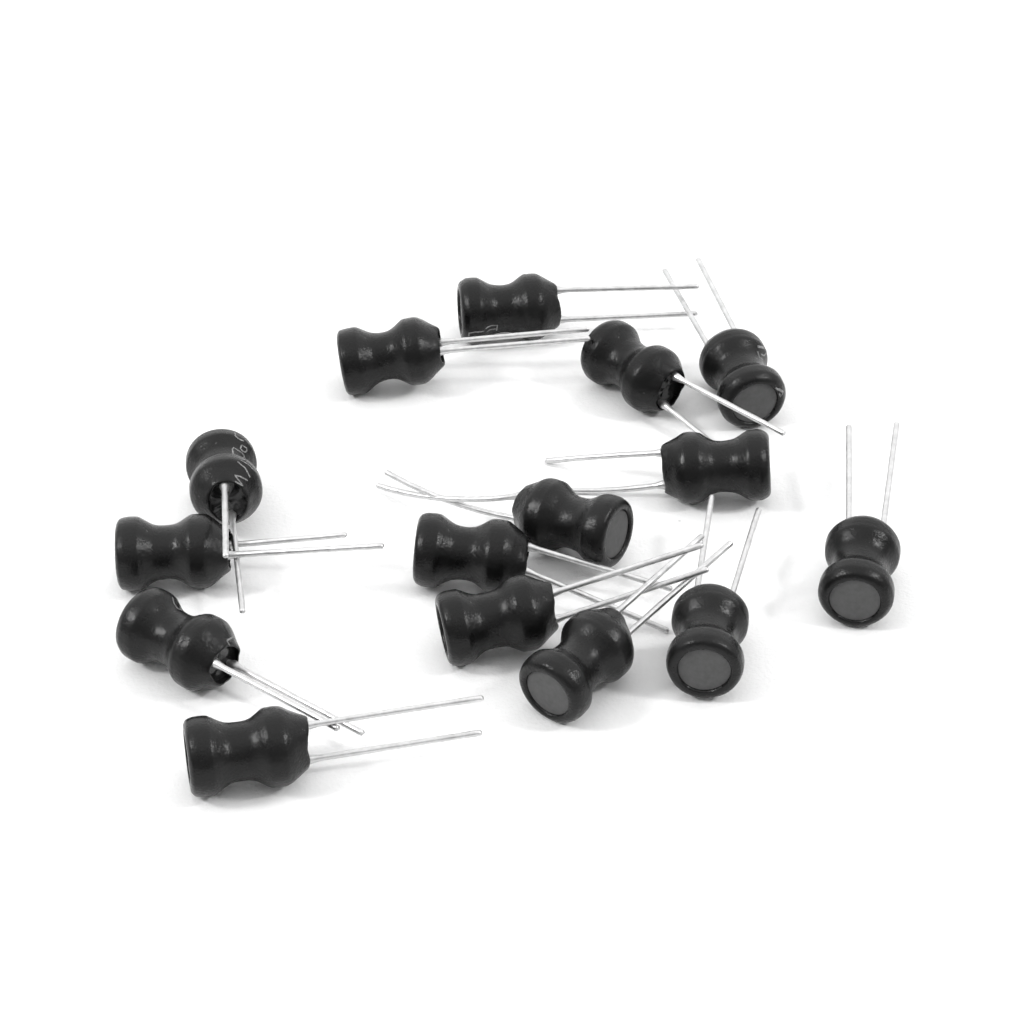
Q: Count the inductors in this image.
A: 15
